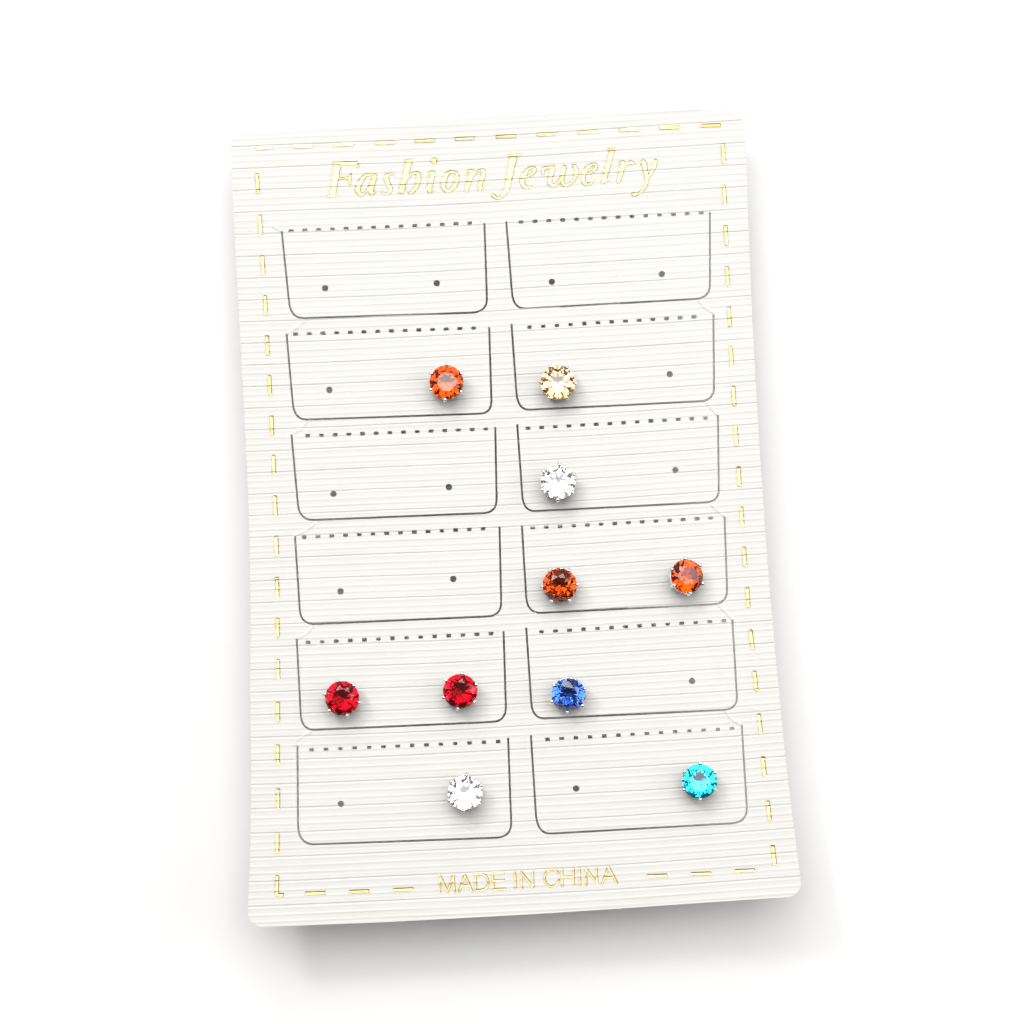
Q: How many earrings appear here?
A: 10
